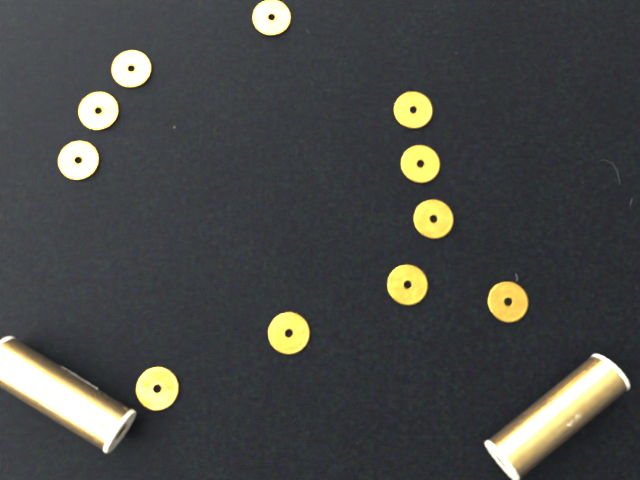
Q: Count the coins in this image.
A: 11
